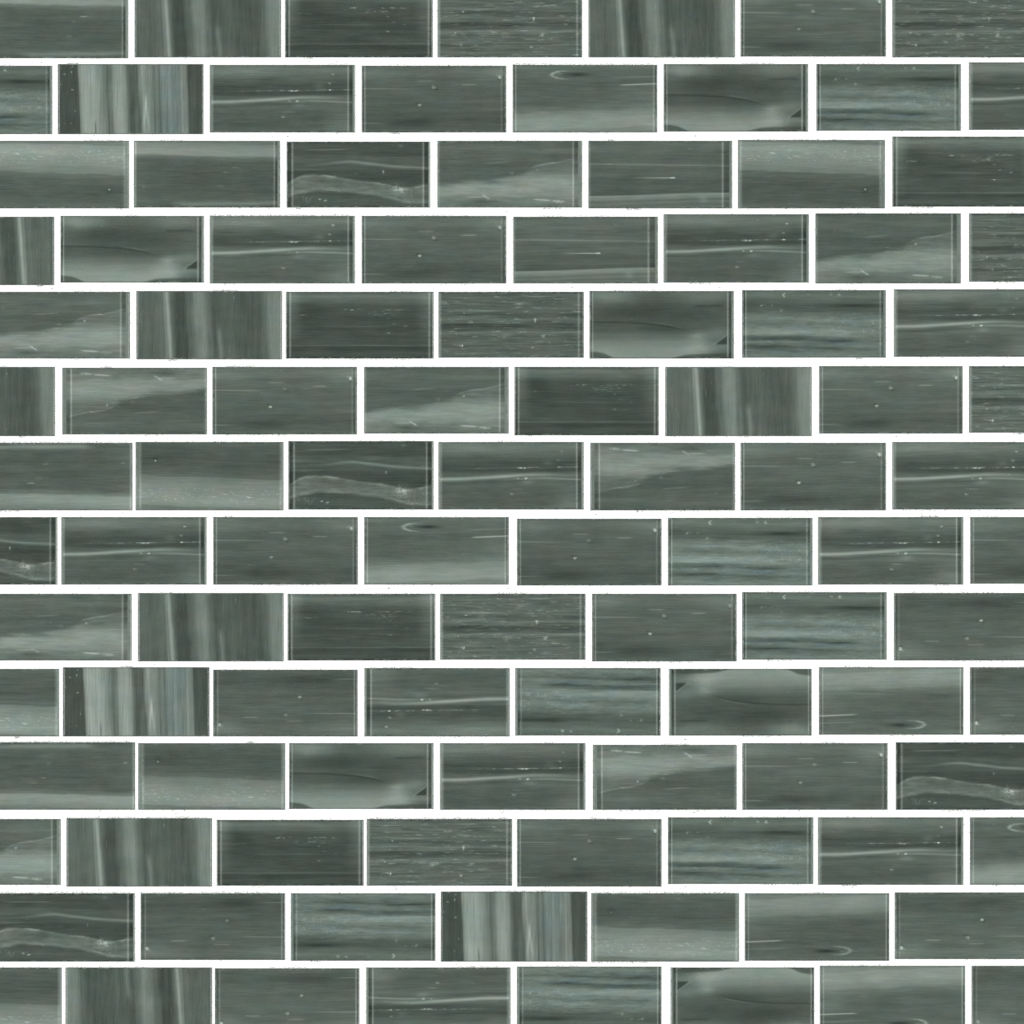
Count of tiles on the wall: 105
